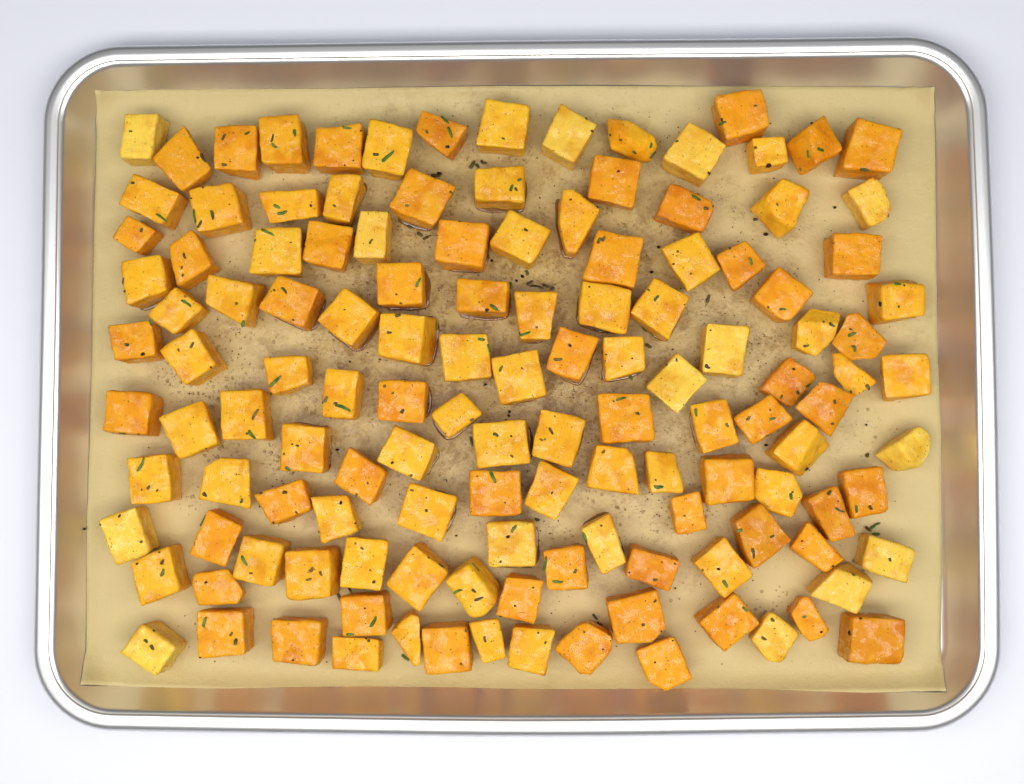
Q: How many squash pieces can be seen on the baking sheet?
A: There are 130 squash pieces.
